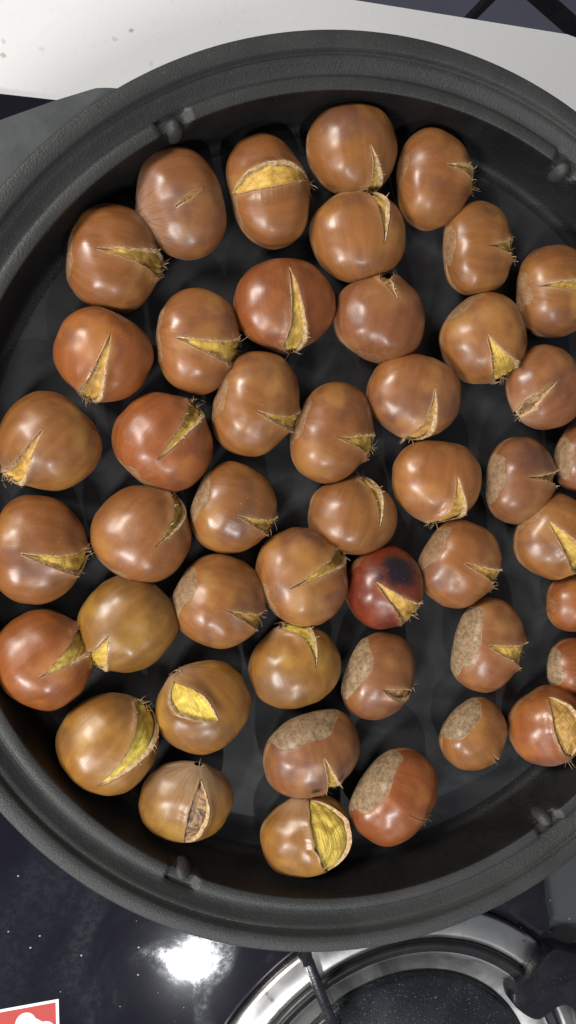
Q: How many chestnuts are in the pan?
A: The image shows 46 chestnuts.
